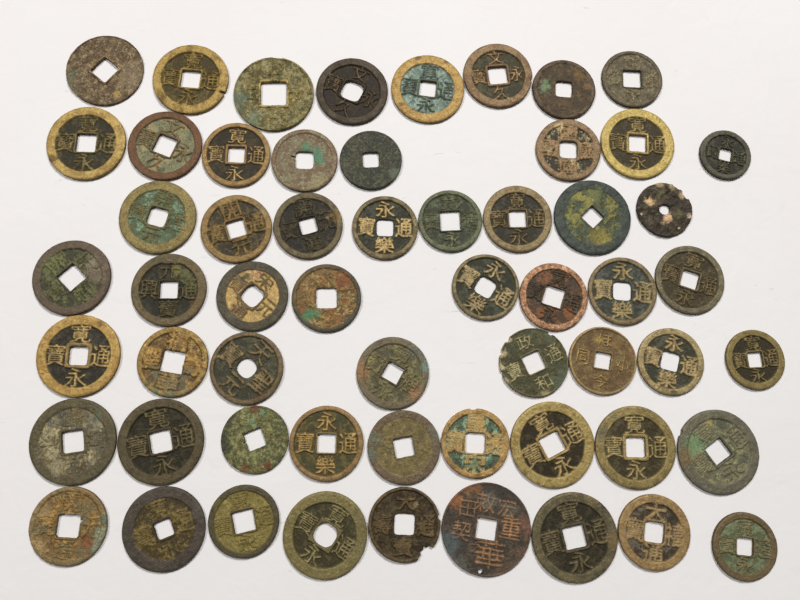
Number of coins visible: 58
